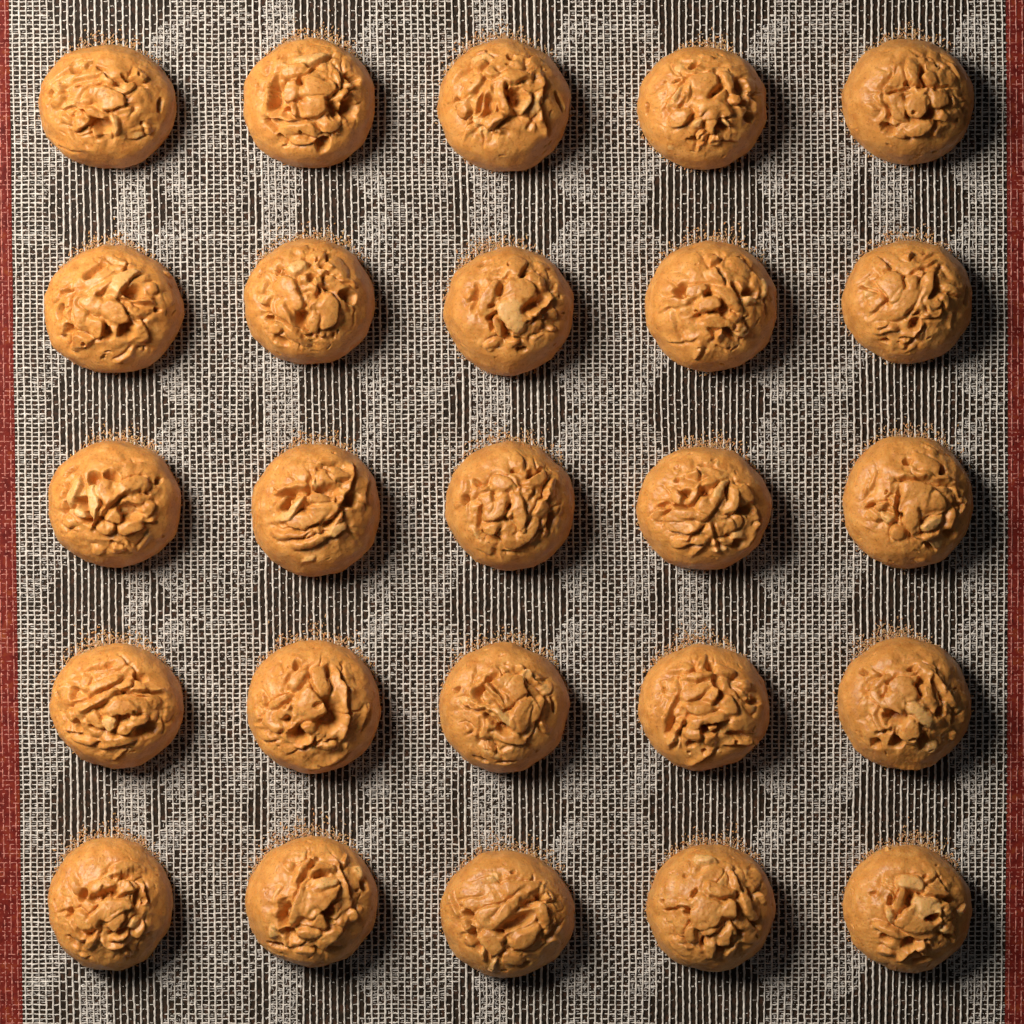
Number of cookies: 25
